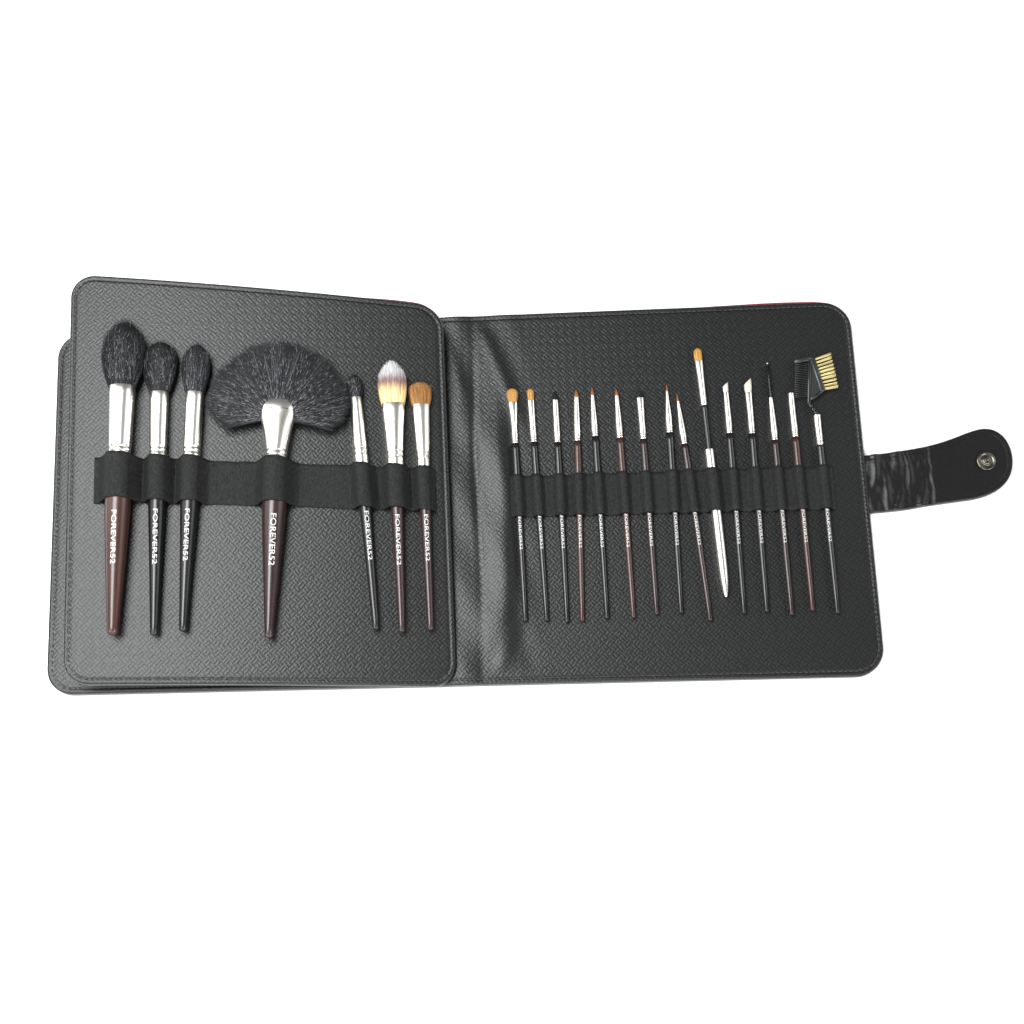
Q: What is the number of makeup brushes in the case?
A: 22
